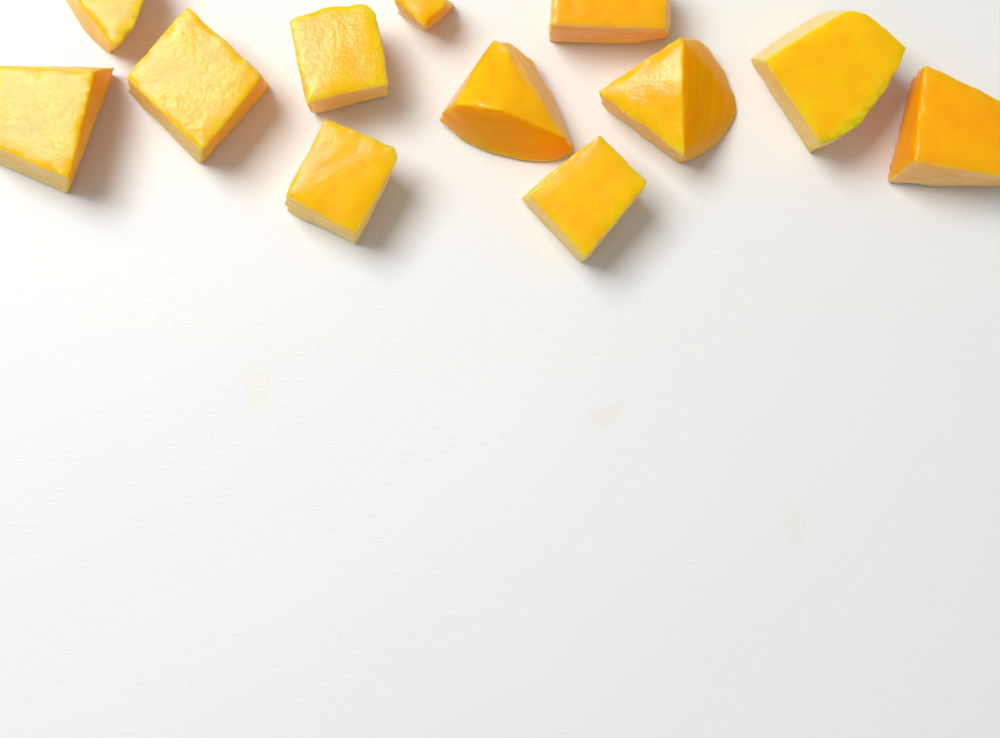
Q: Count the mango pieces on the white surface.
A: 12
